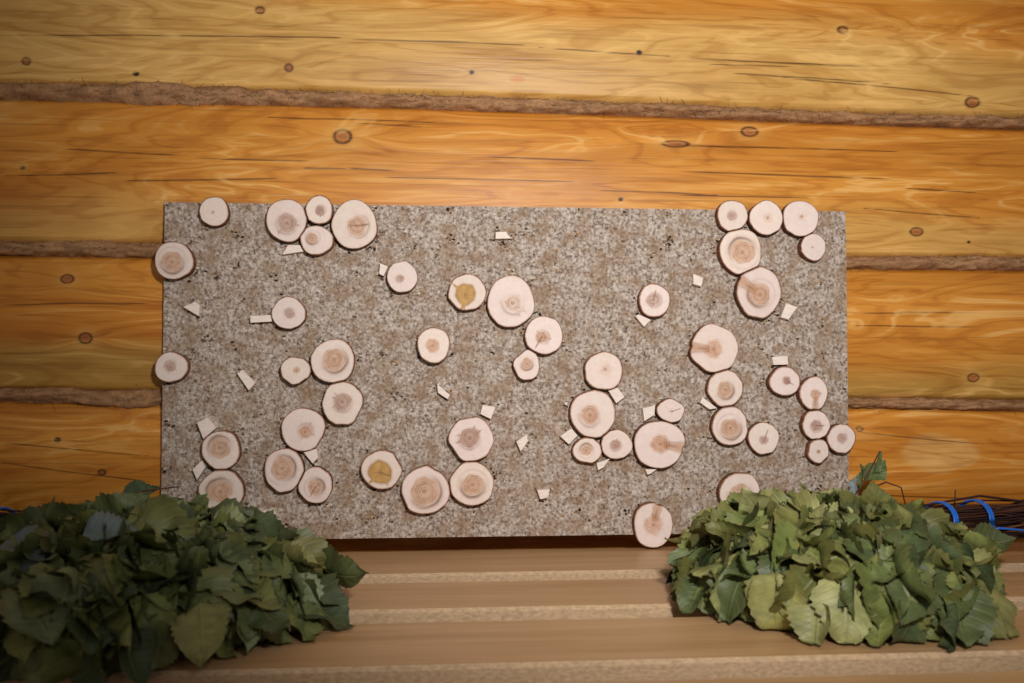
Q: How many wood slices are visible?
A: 50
